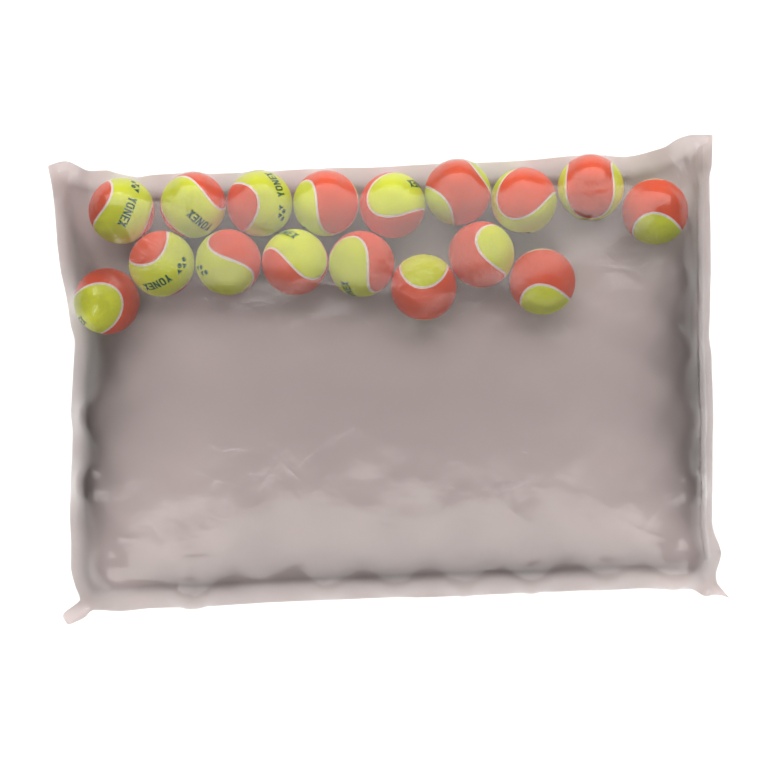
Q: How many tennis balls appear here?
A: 17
